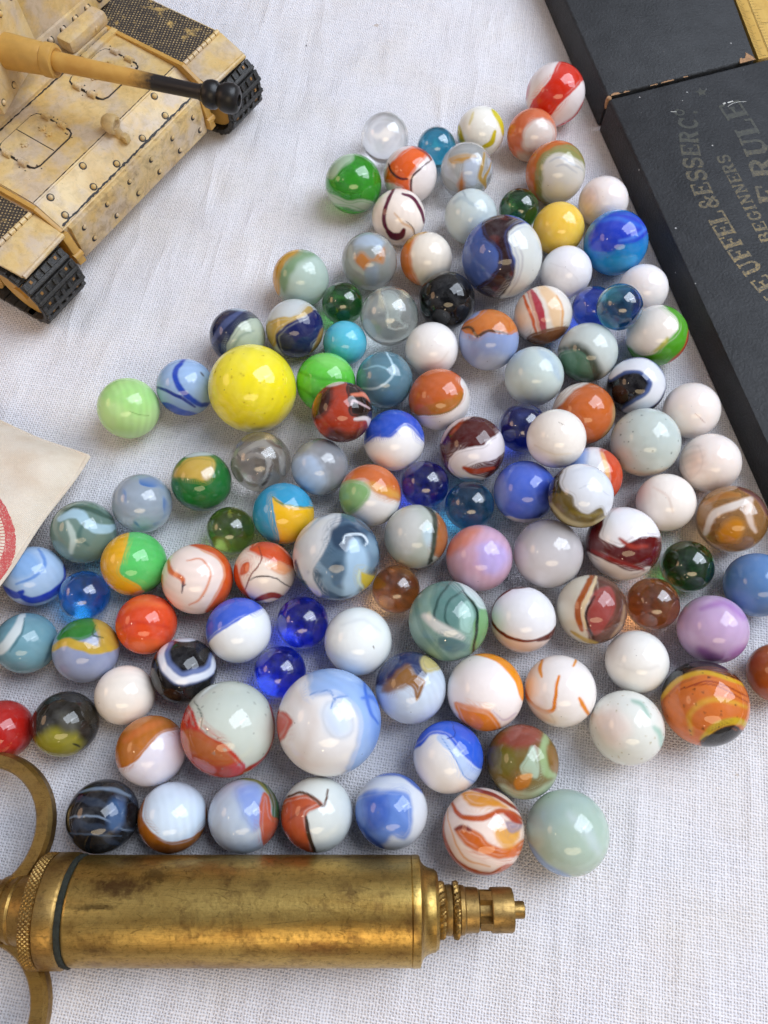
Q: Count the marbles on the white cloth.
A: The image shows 114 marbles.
